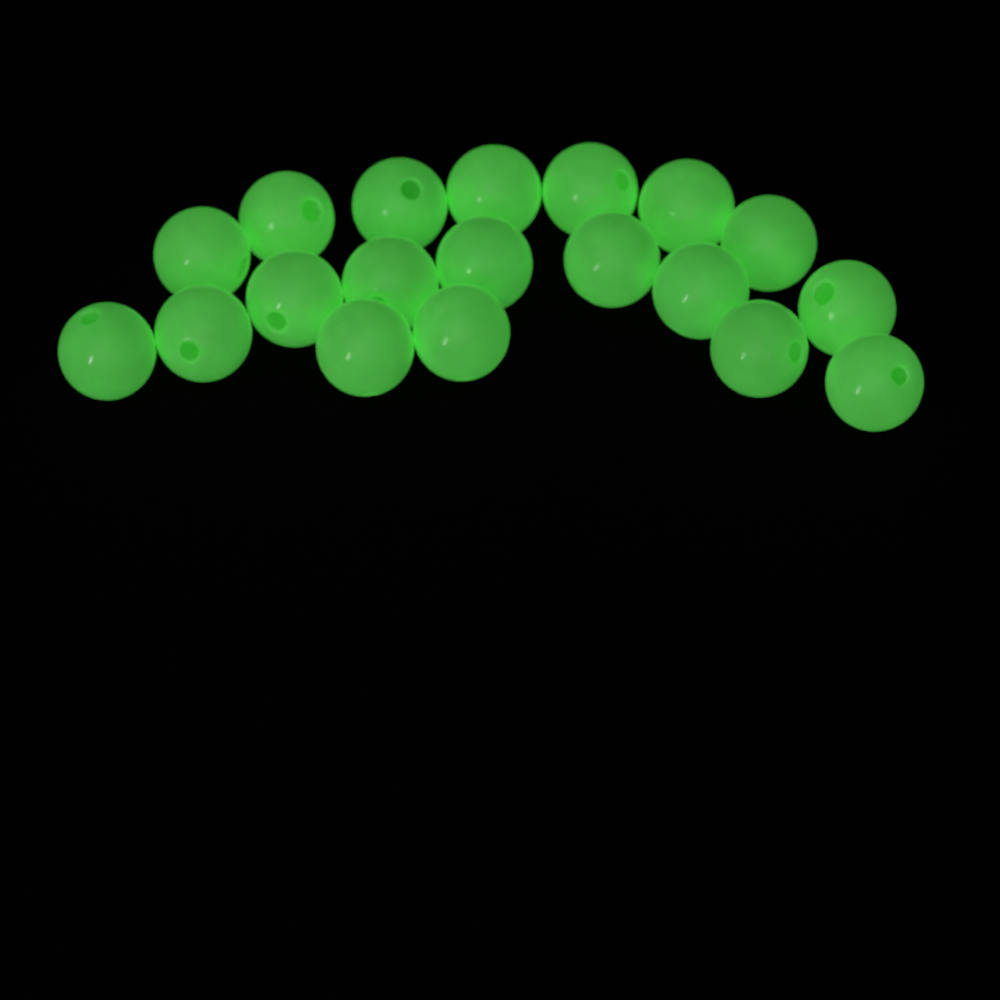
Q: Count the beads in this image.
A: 19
